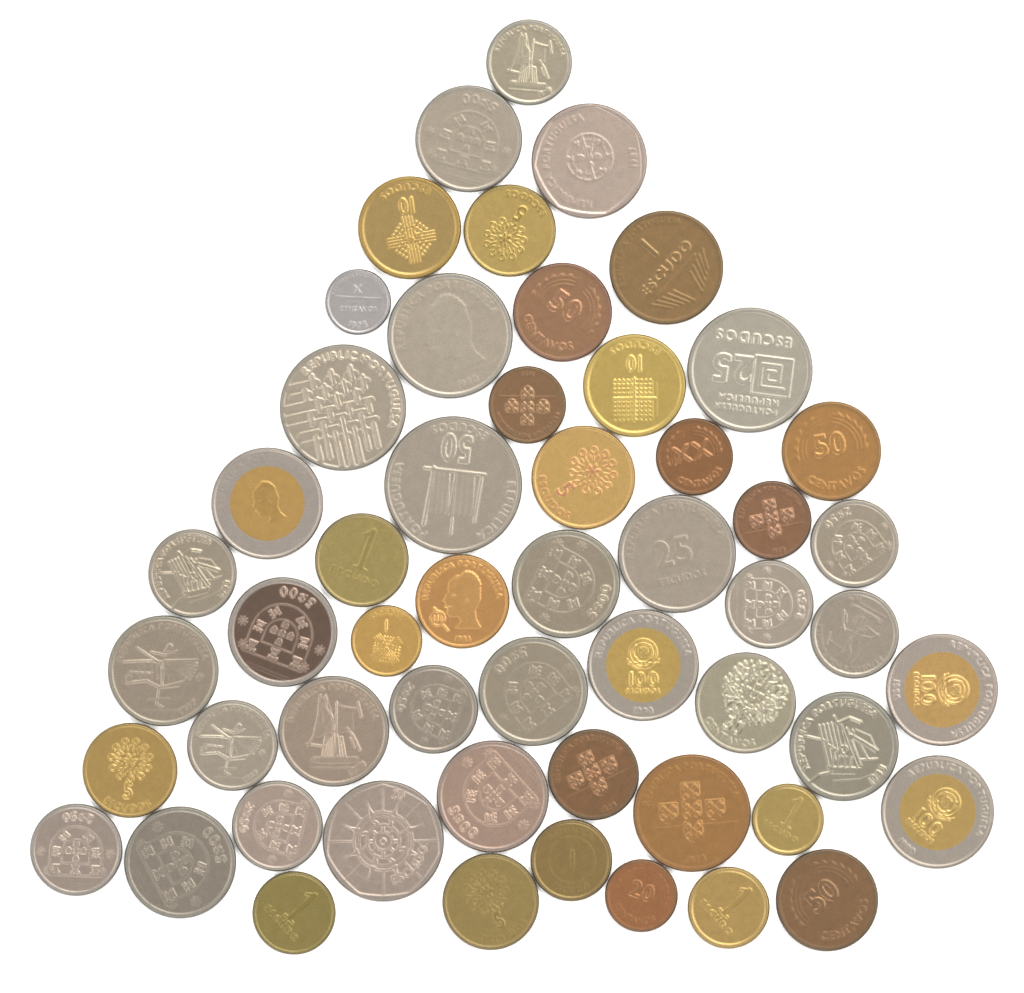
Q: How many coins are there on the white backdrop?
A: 54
